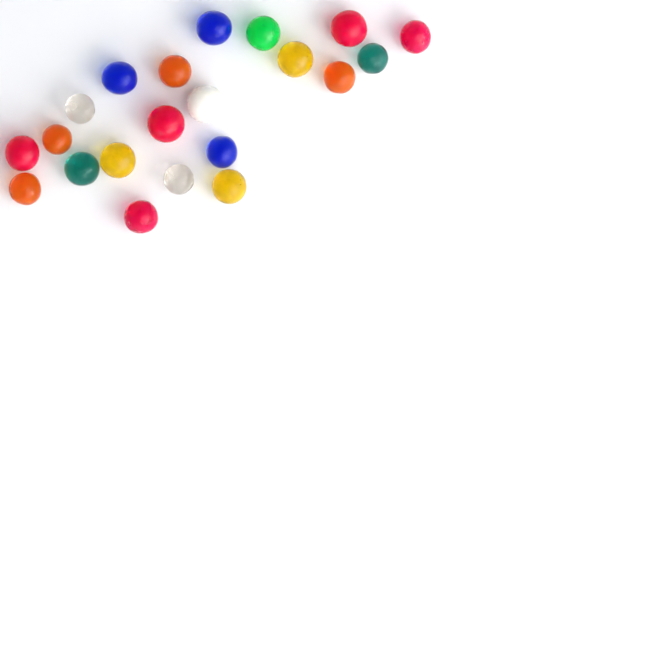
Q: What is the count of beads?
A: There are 21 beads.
